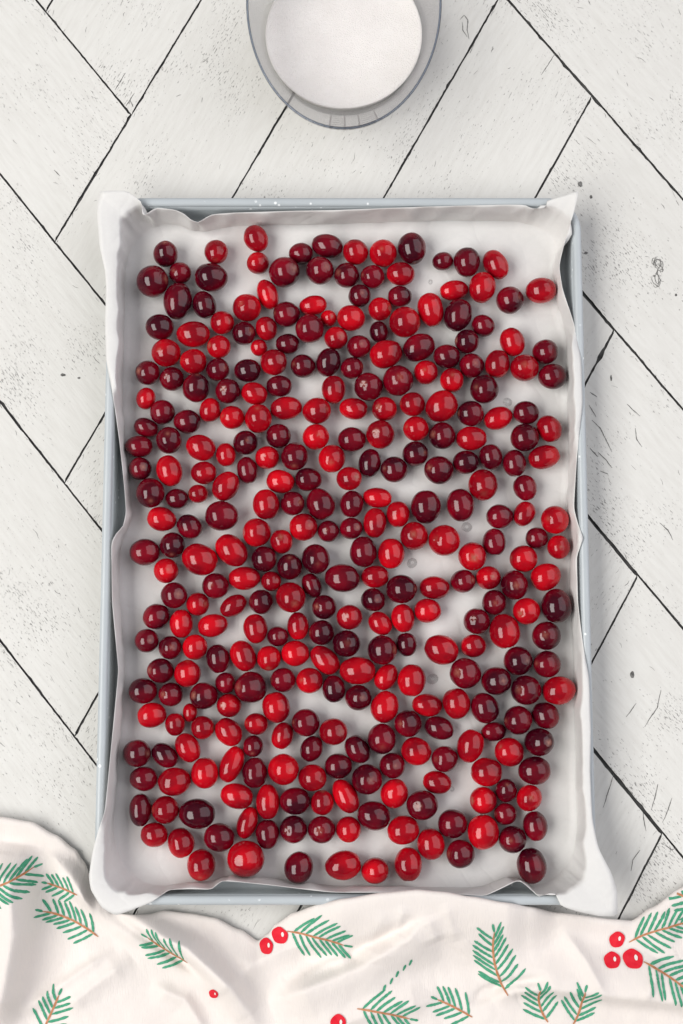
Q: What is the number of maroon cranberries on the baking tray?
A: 165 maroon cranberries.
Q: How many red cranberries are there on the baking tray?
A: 158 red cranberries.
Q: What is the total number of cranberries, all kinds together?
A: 323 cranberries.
